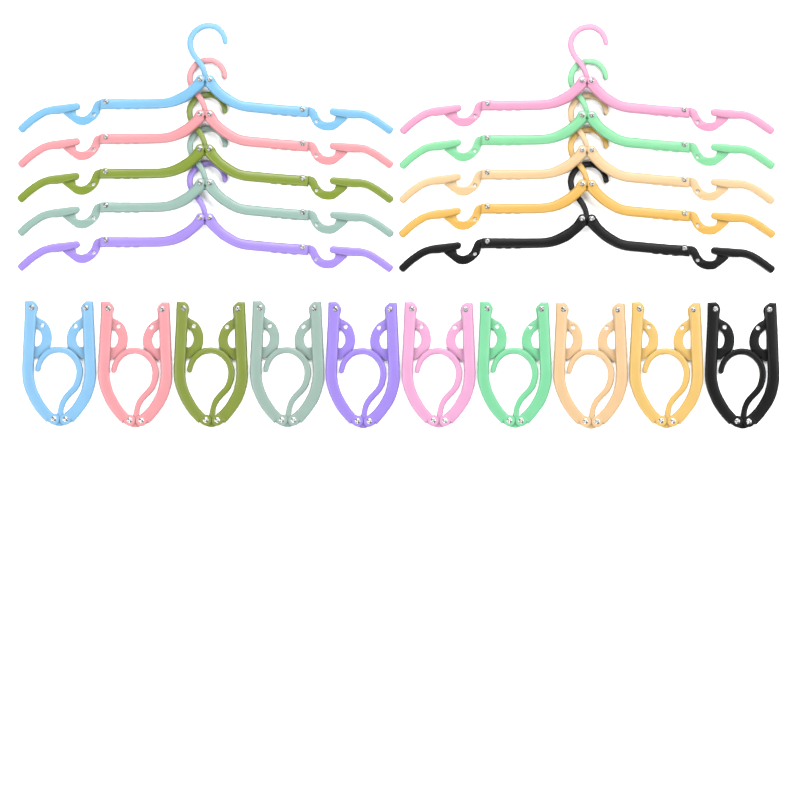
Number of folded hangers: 10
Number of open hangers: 10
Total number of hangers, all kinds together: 20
